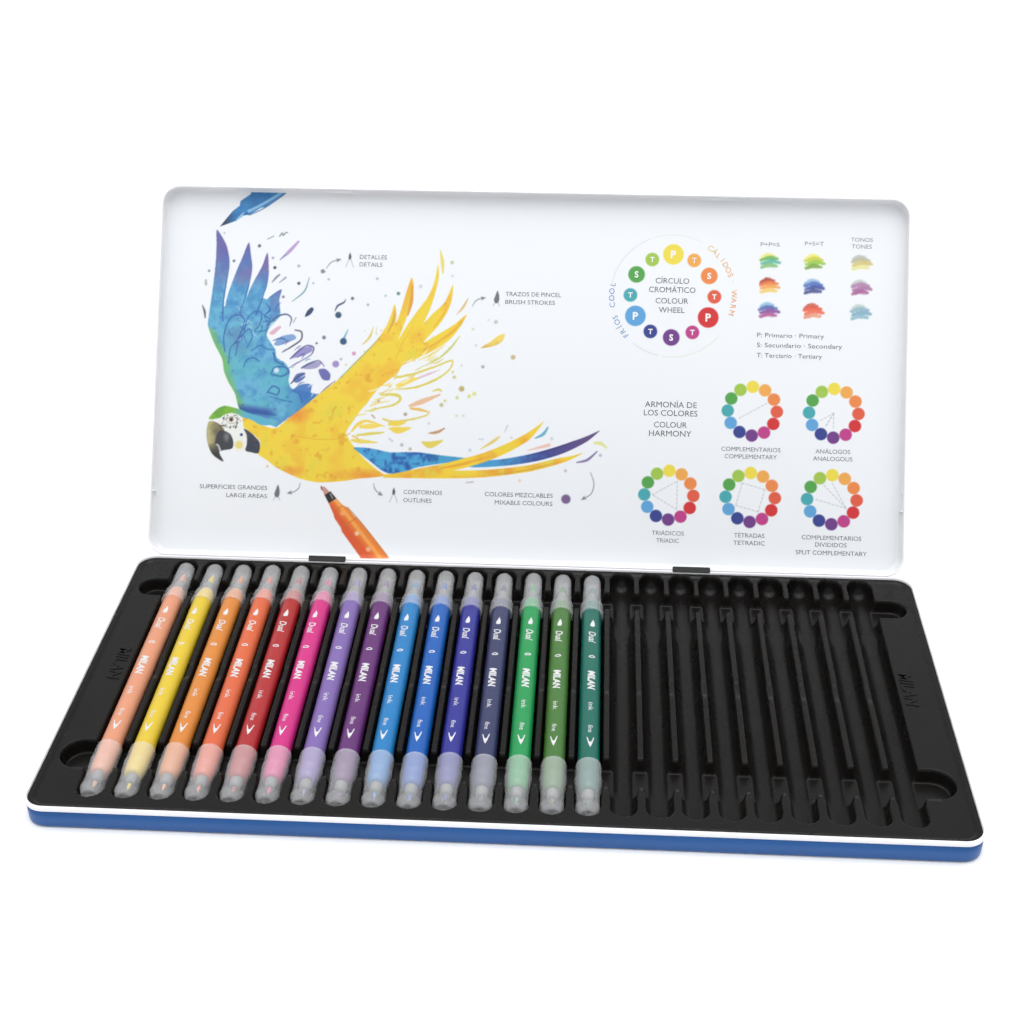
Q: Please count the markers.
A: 15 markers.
